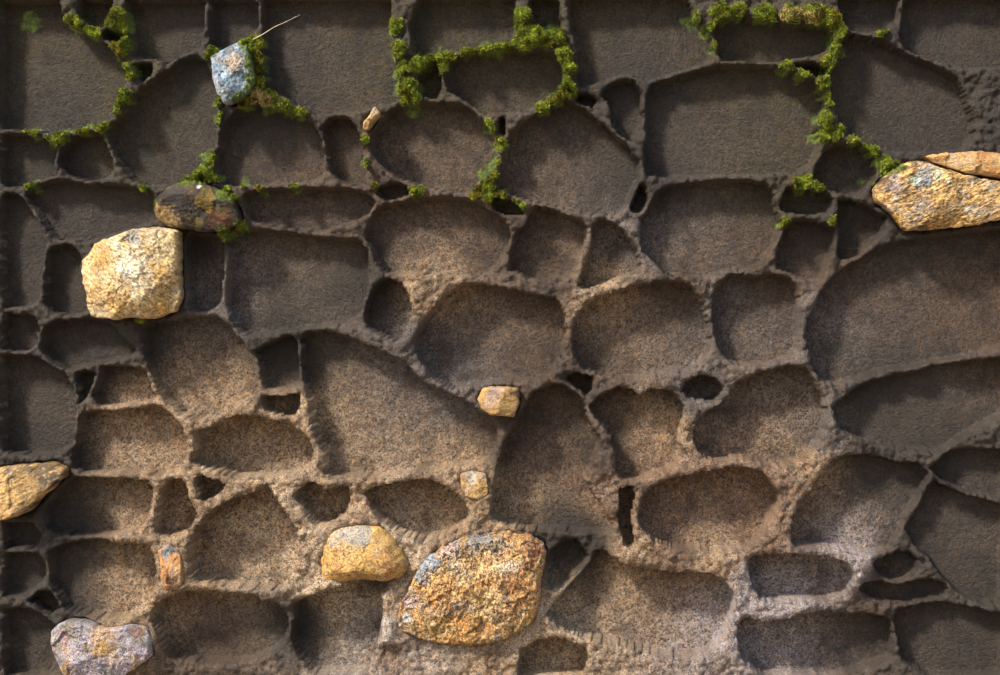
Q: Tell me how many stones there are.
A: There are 13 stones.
